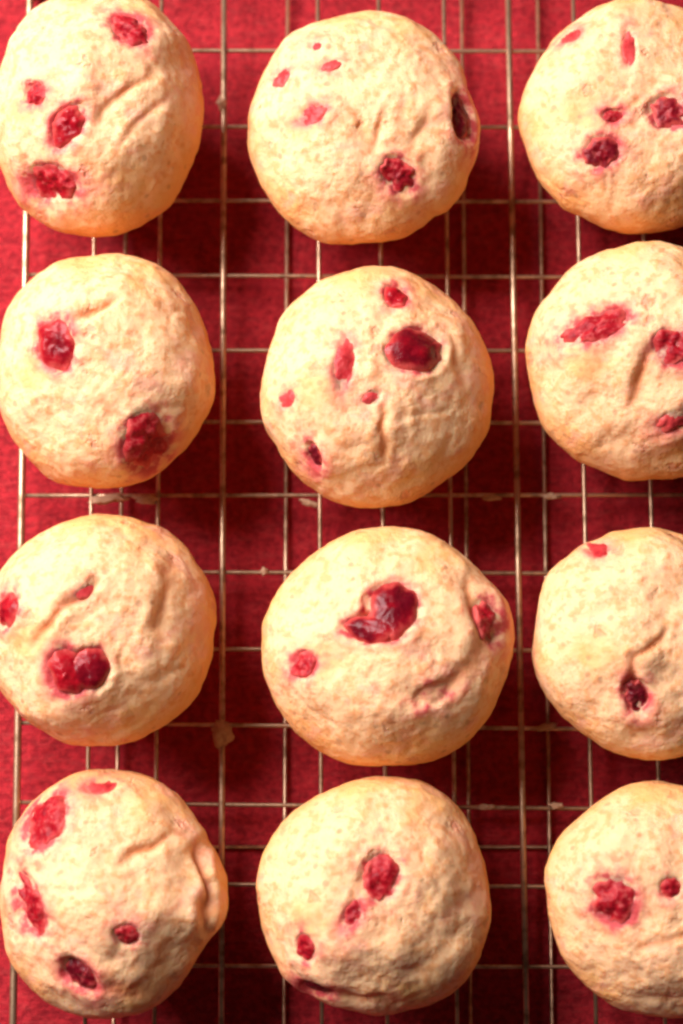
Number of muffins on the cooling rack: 12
